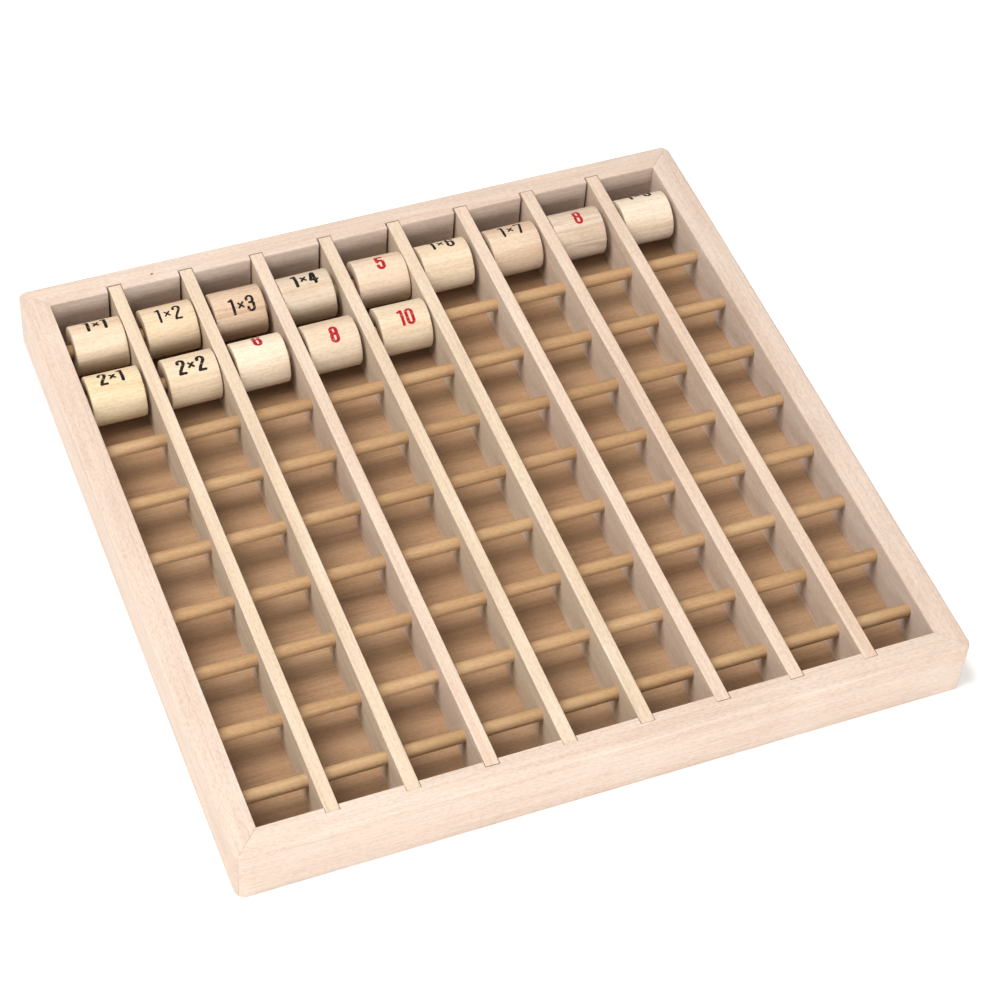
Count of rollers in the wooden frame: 14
